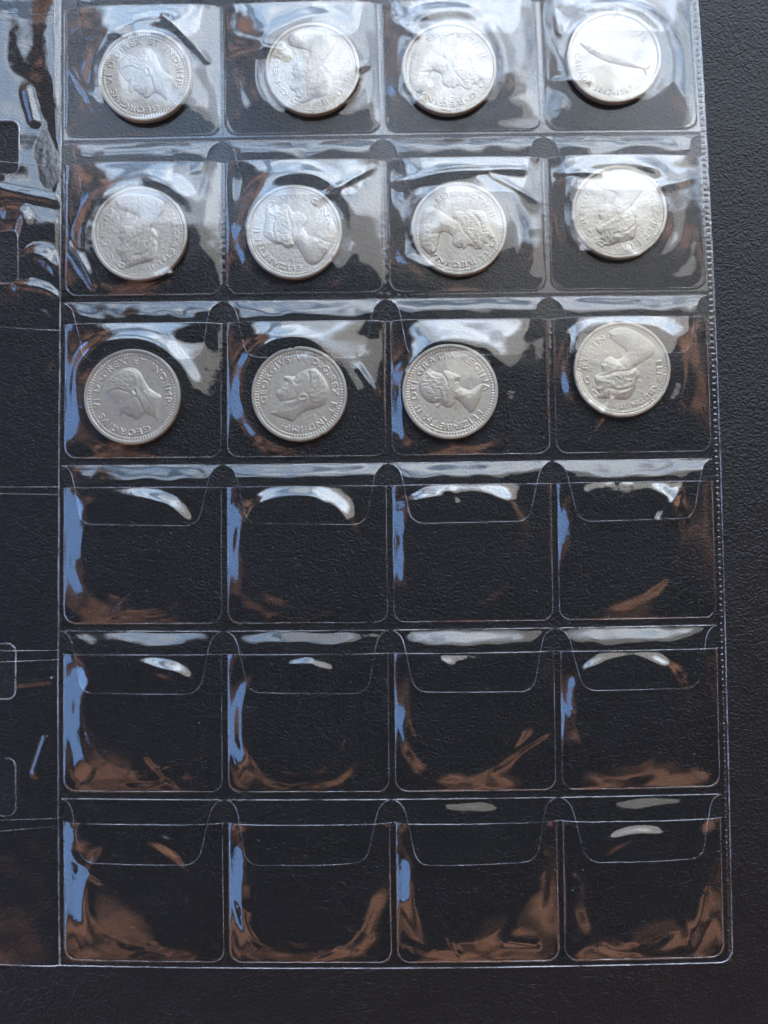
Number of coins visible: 12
